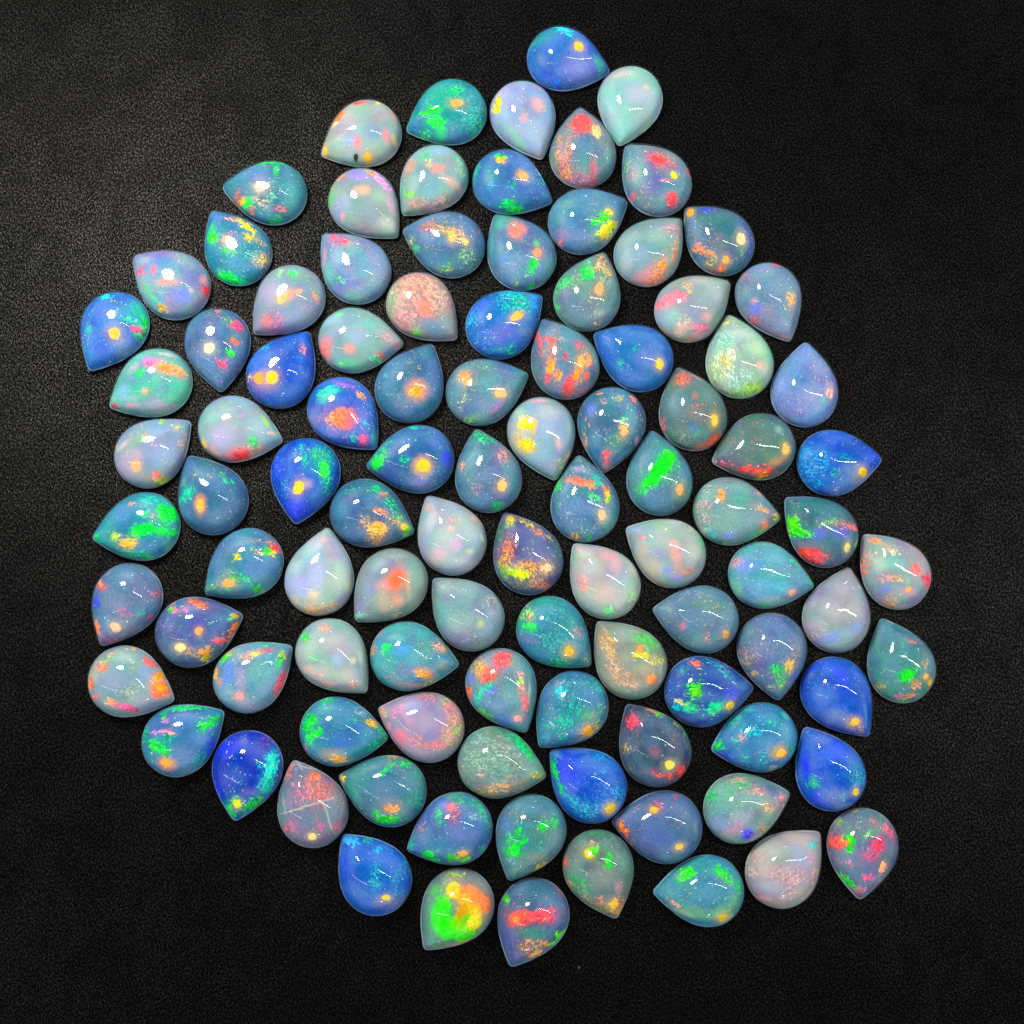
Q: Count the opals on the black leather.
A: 102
